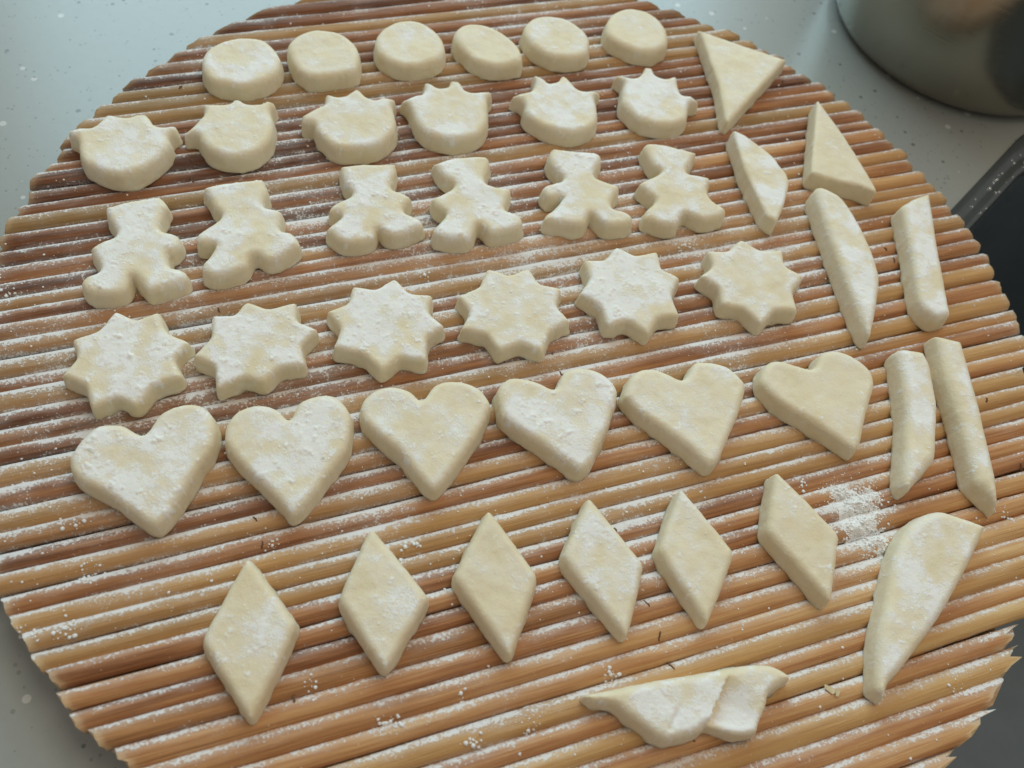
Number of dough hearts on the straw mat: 6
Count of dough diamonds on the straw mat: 6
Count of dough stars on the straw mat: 6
